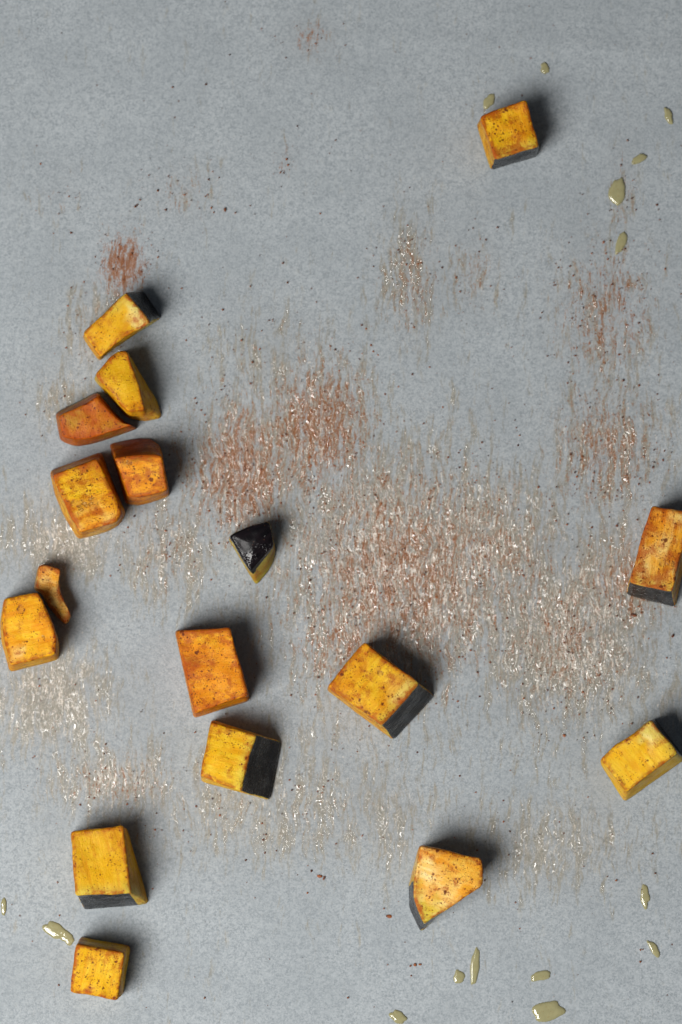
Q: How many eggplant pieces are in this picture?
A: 17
